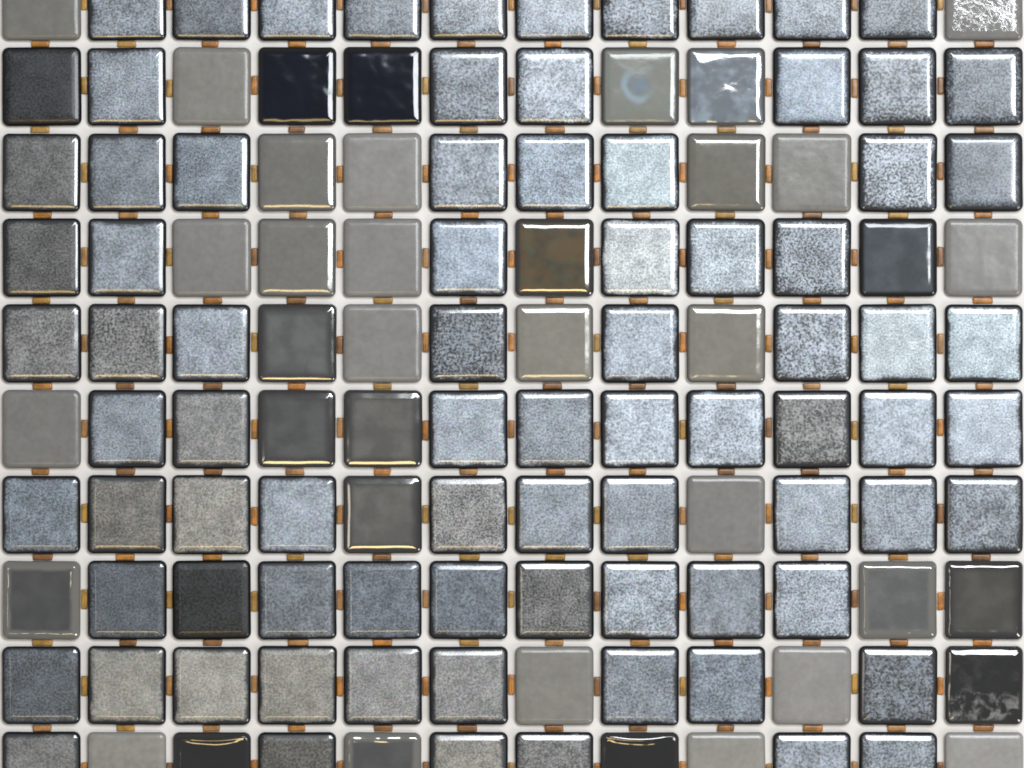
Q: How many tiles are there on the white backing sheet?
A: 120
